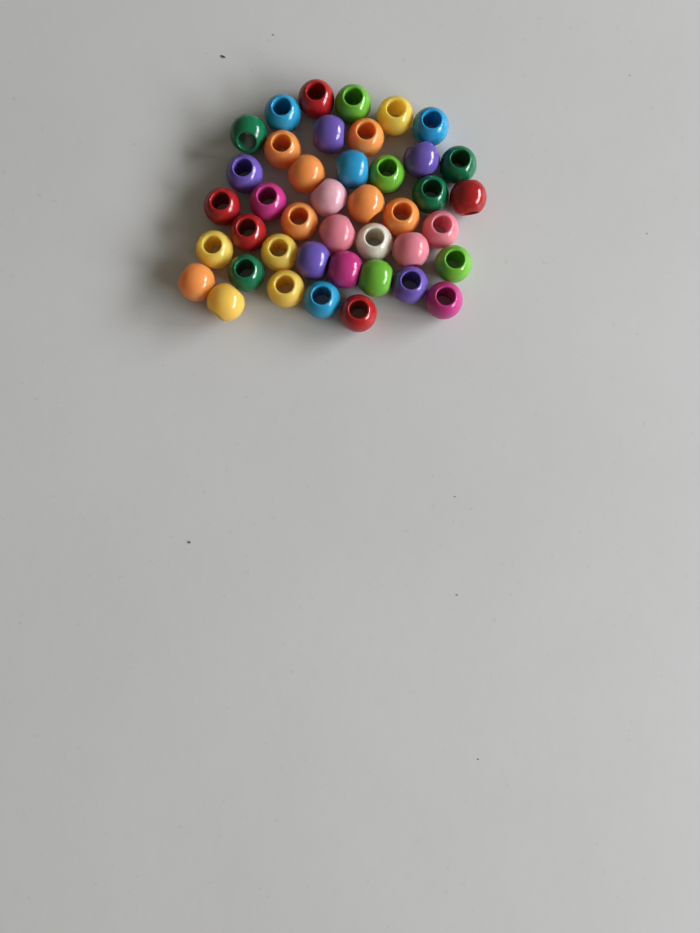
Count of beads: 42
